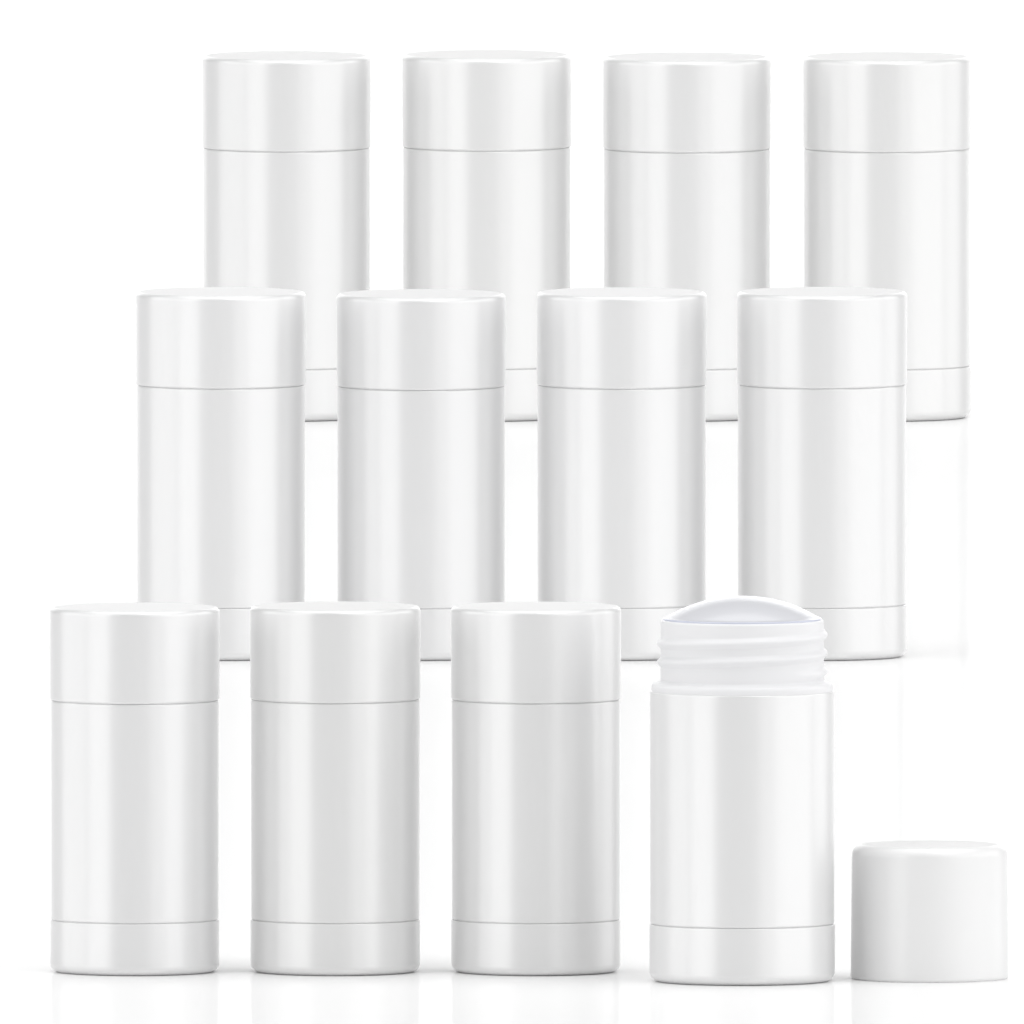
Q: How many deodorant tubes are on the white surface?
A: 12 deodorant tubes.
